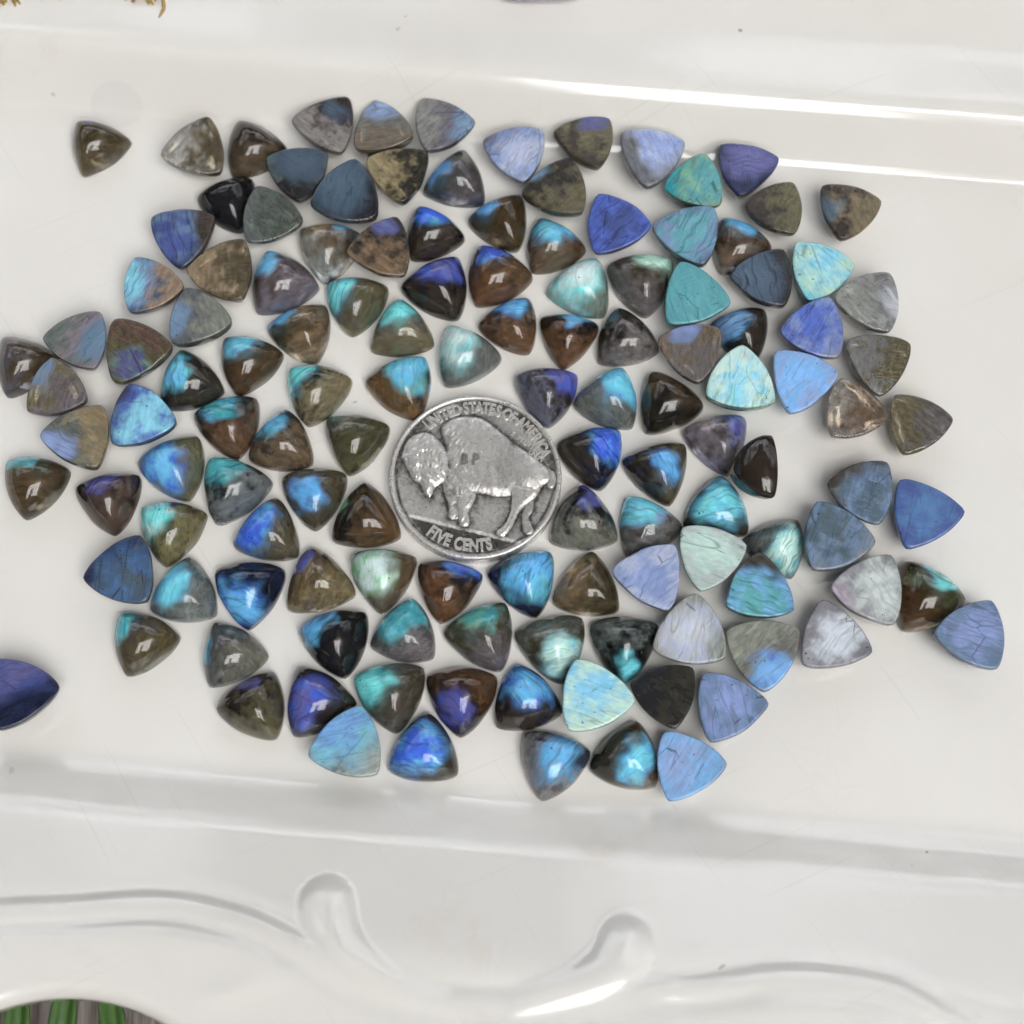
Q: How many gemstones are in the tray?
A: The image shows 129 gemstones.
